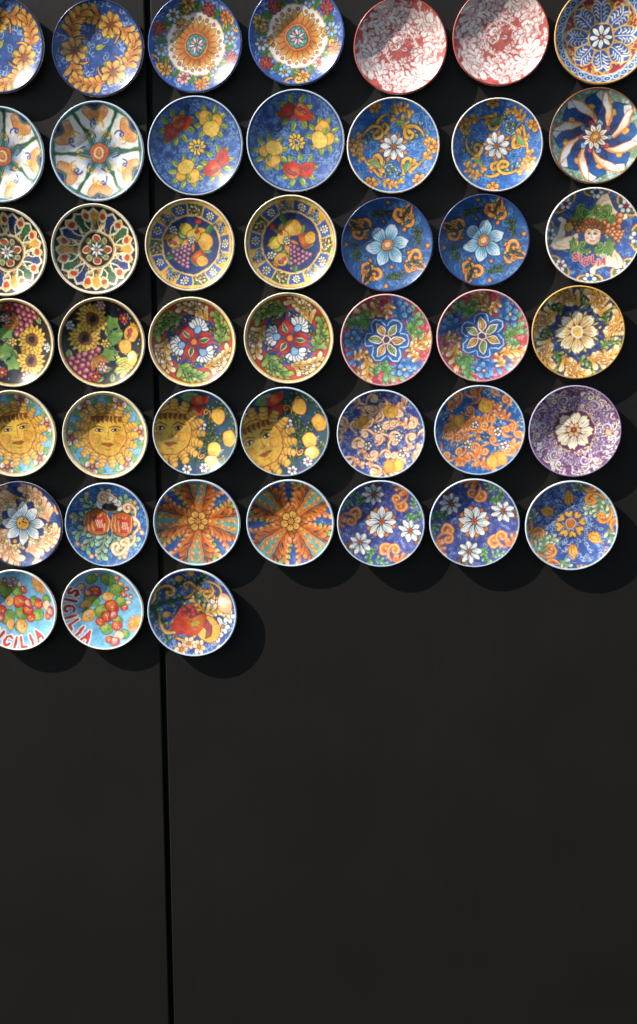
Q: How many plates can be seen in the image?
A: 45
